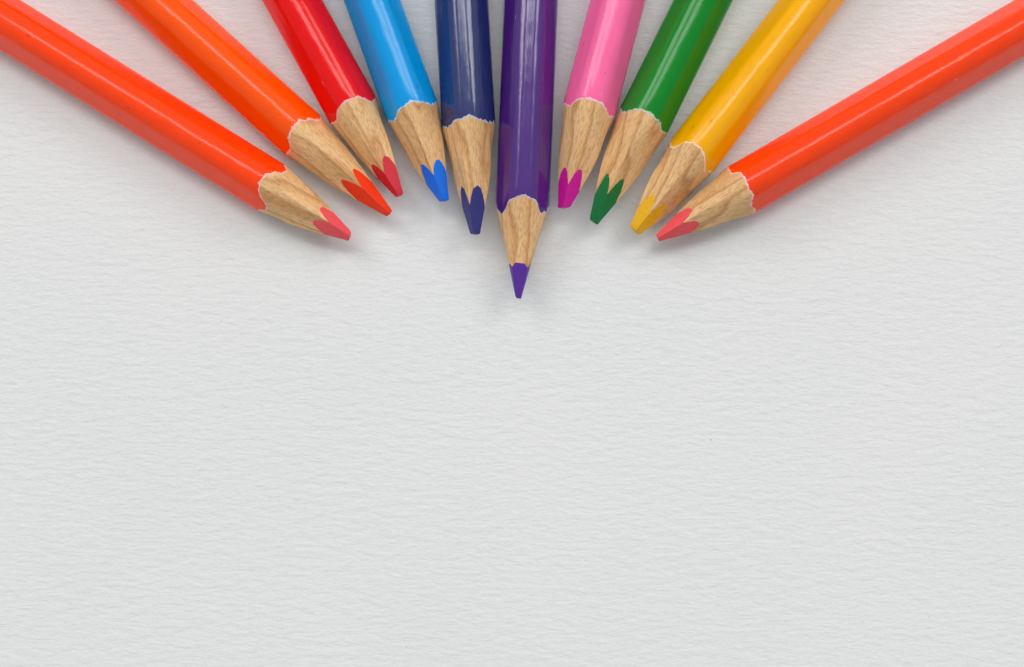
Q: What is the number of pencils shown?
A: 10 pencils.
